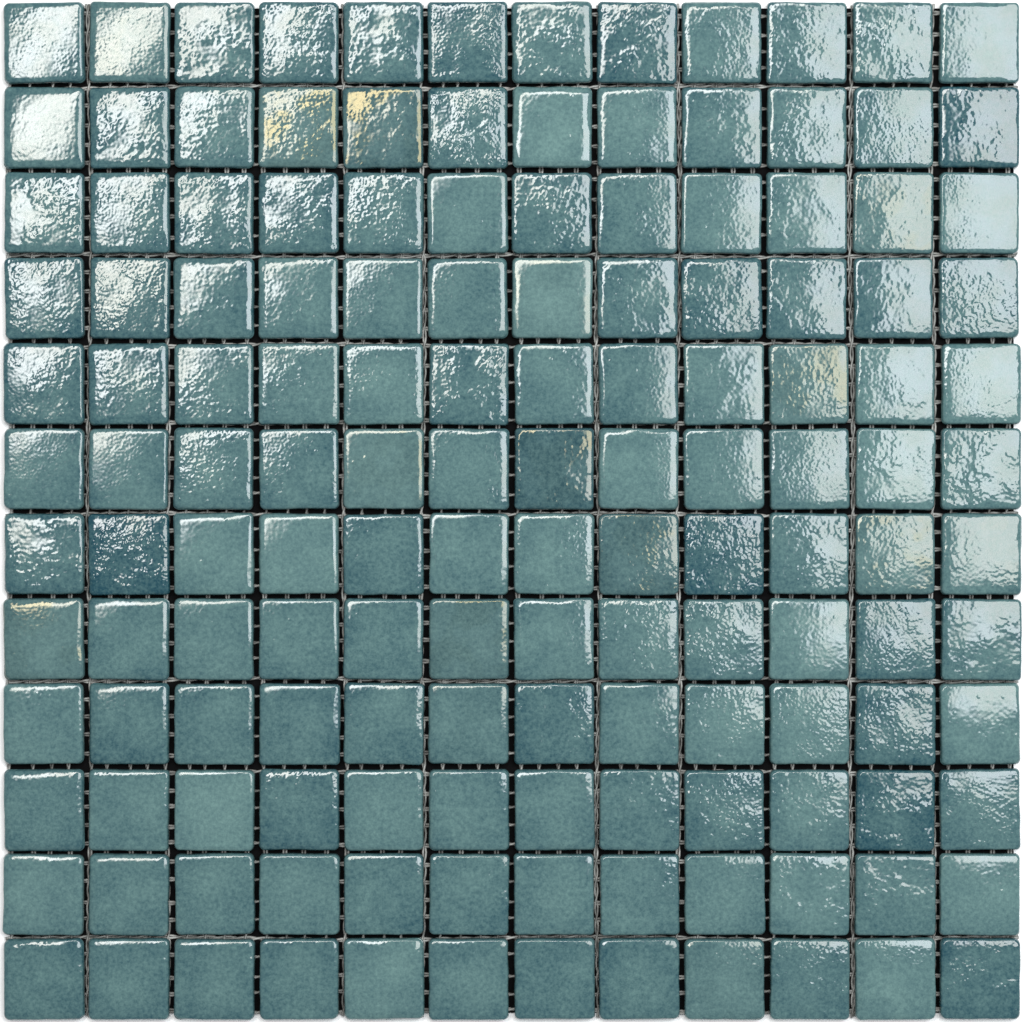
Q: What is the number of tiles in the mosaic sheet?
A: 144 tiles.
